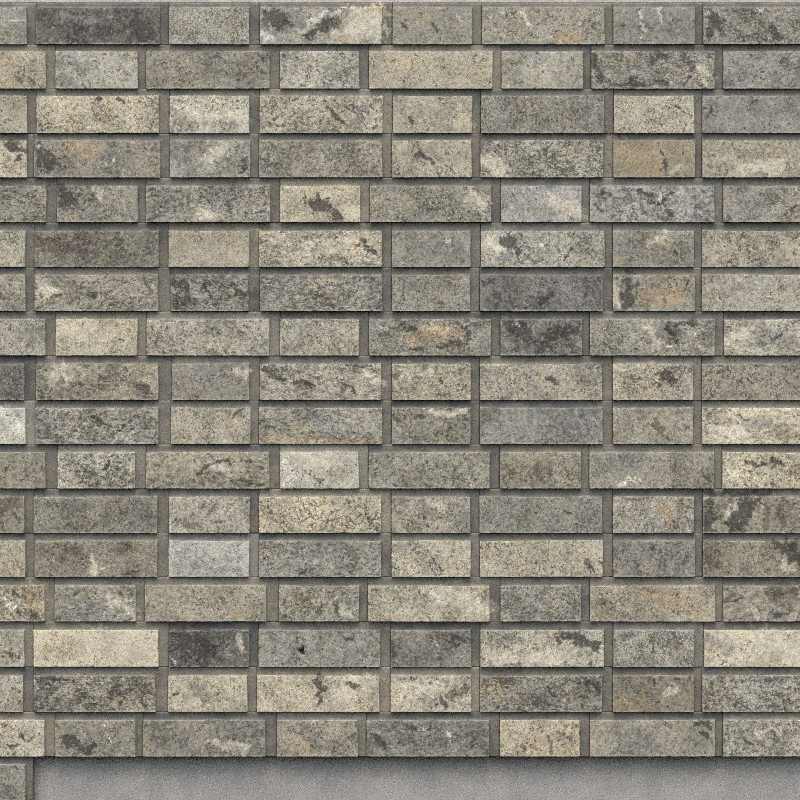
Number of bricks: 137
